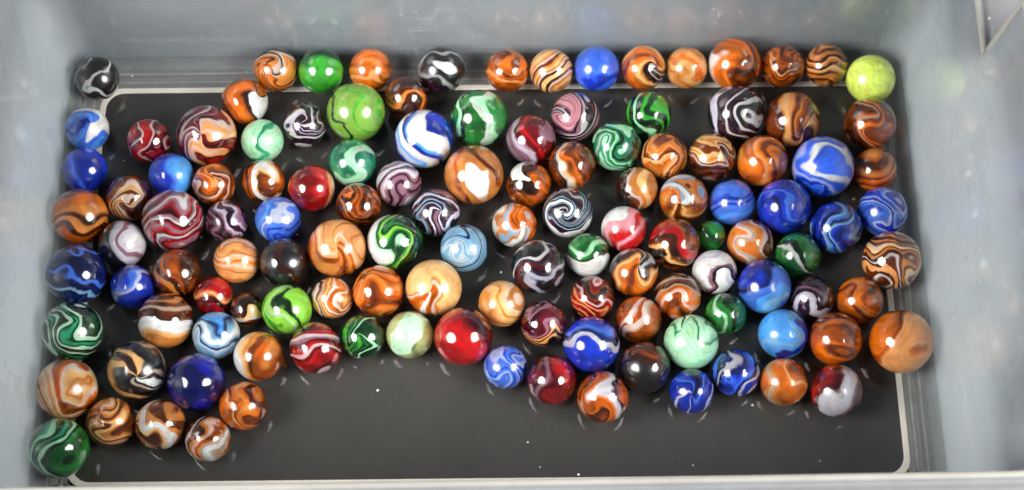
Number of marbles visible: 124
